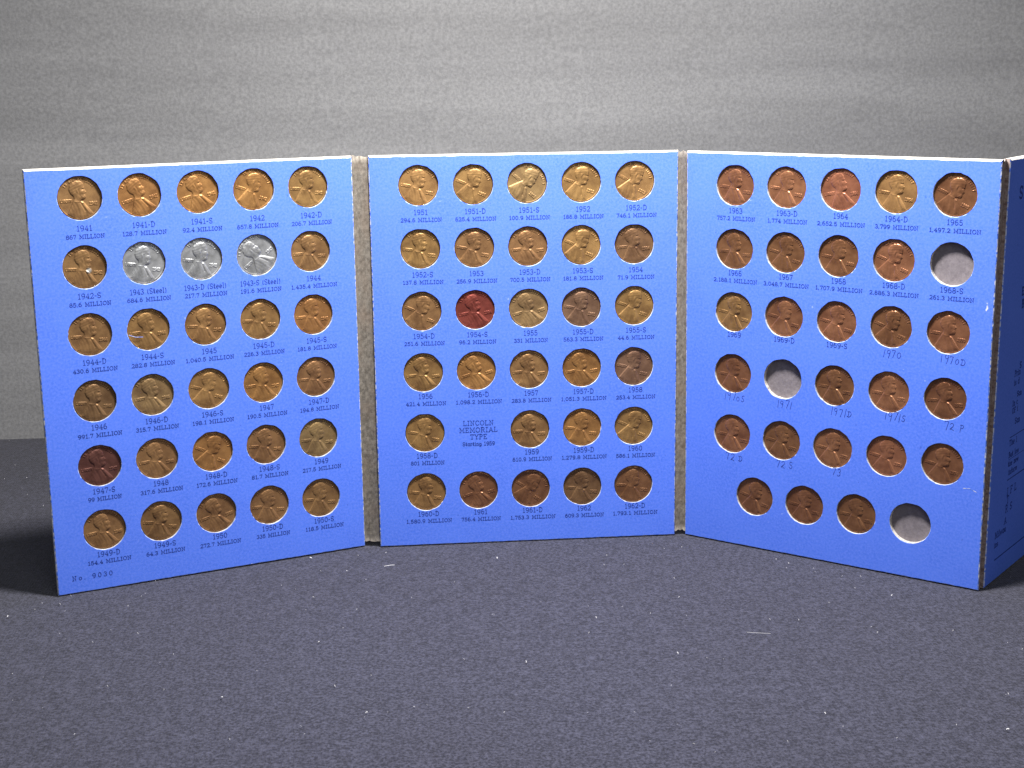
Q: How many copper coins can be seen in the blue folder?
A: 82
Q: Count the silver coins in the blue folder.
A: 3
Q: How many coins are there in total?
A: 85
